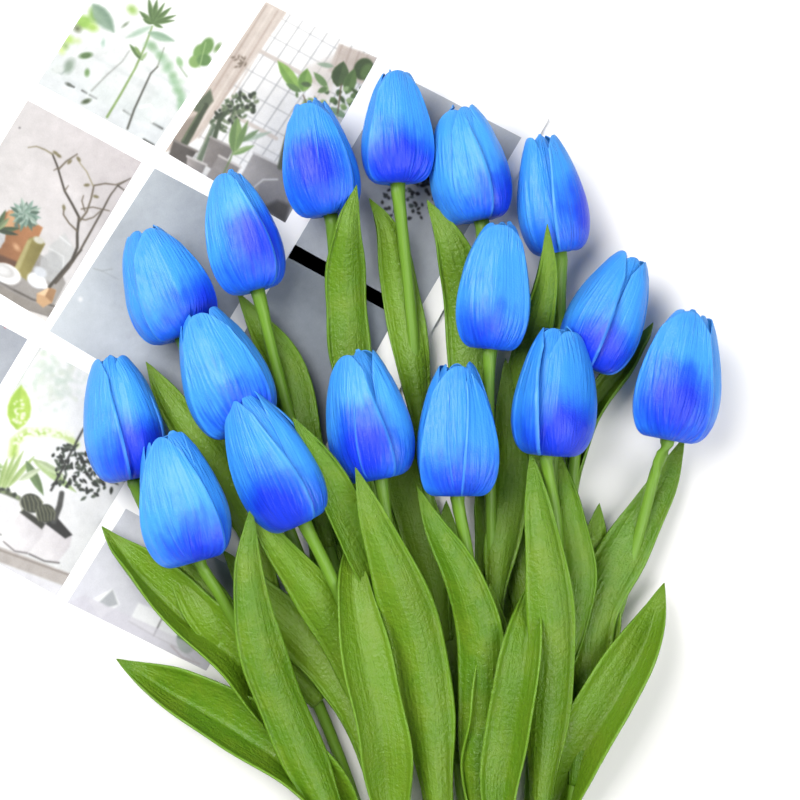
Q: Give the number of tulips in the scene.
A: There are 16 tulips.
